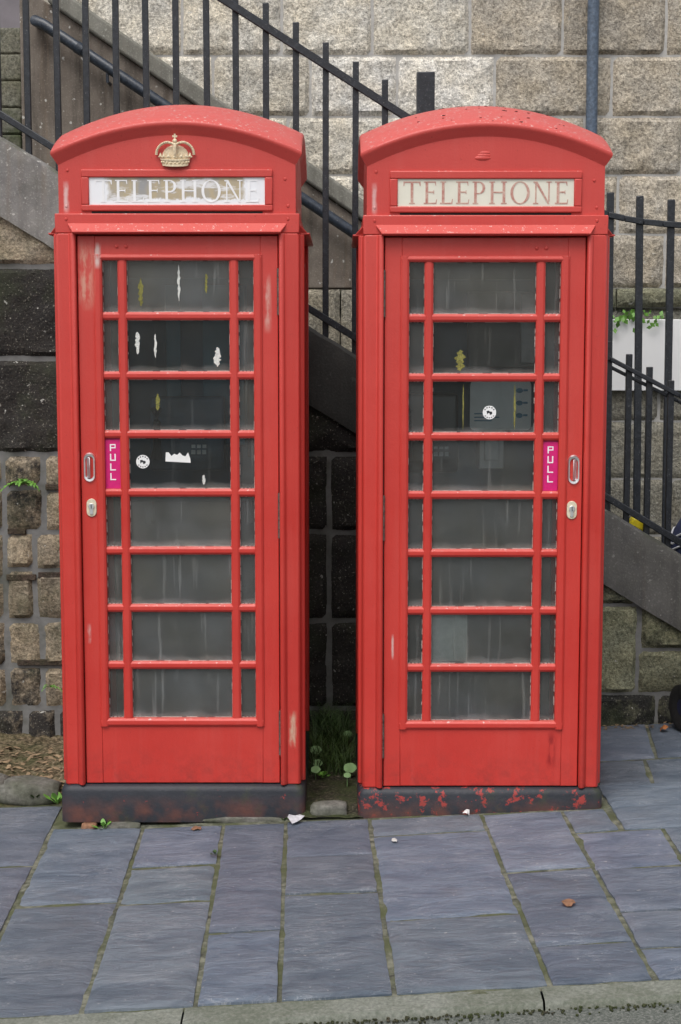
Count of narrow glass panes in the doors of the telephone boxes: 30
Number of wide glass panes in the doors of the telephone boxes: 16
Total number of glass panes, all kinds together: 46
